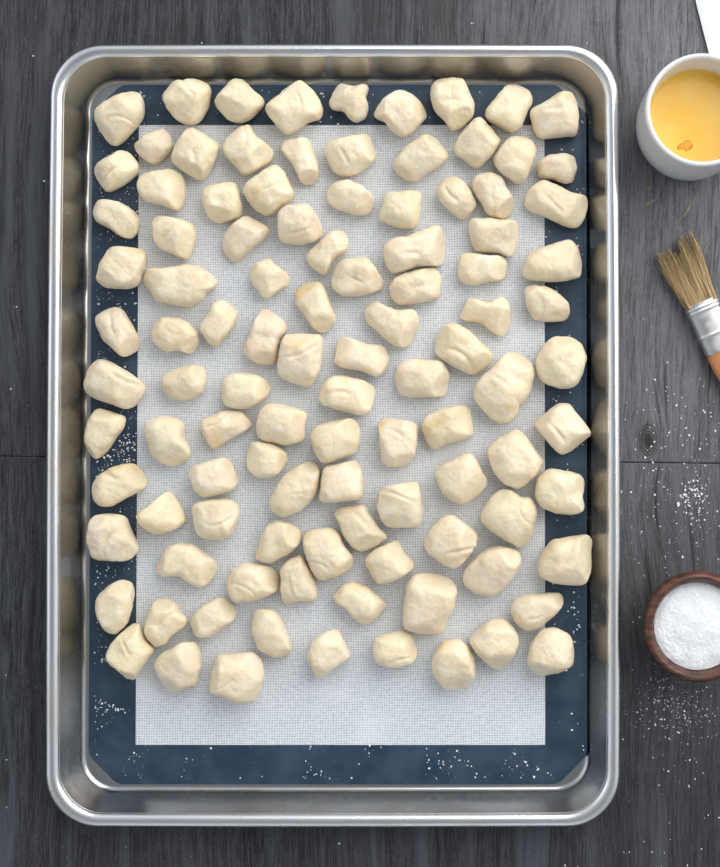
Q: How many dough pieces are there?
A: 105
